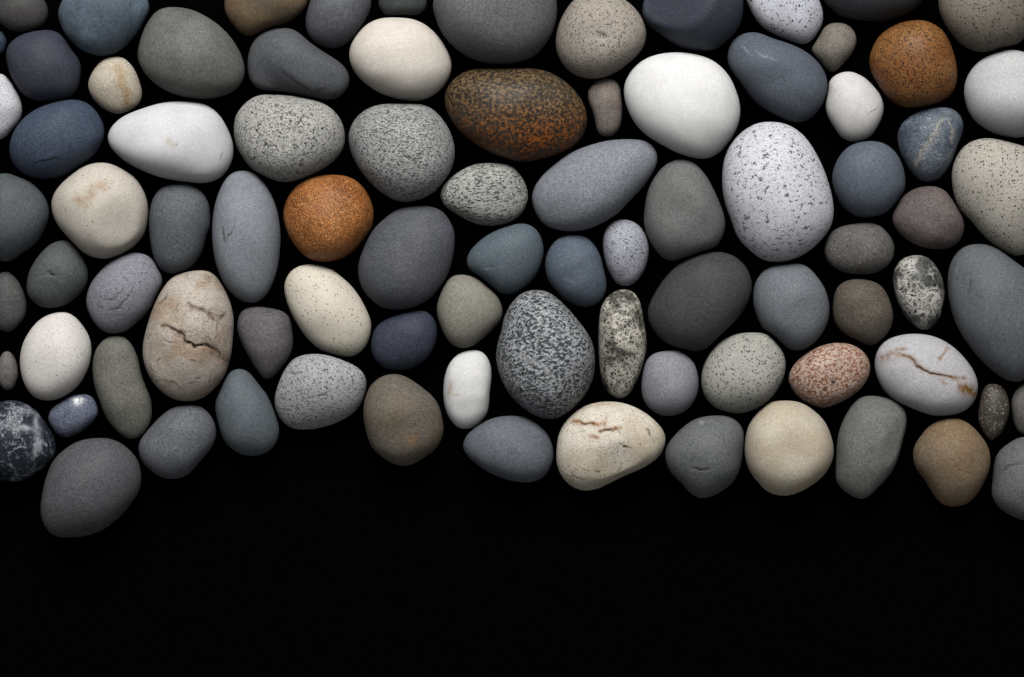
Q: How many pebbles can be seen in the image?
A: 87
